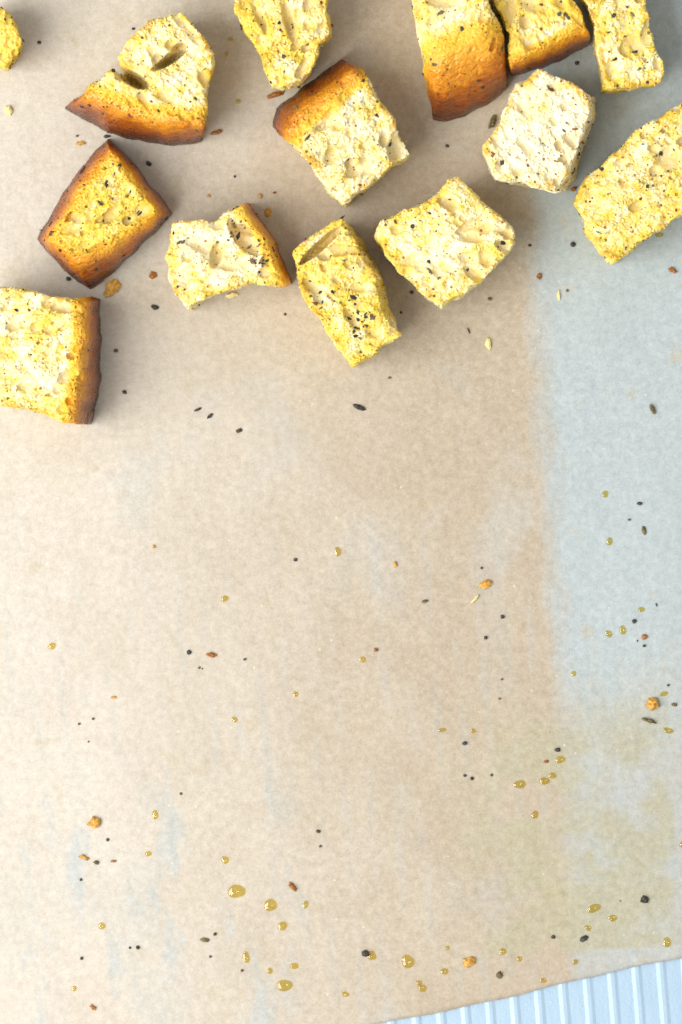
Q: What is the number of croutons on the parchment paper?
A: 14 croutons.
